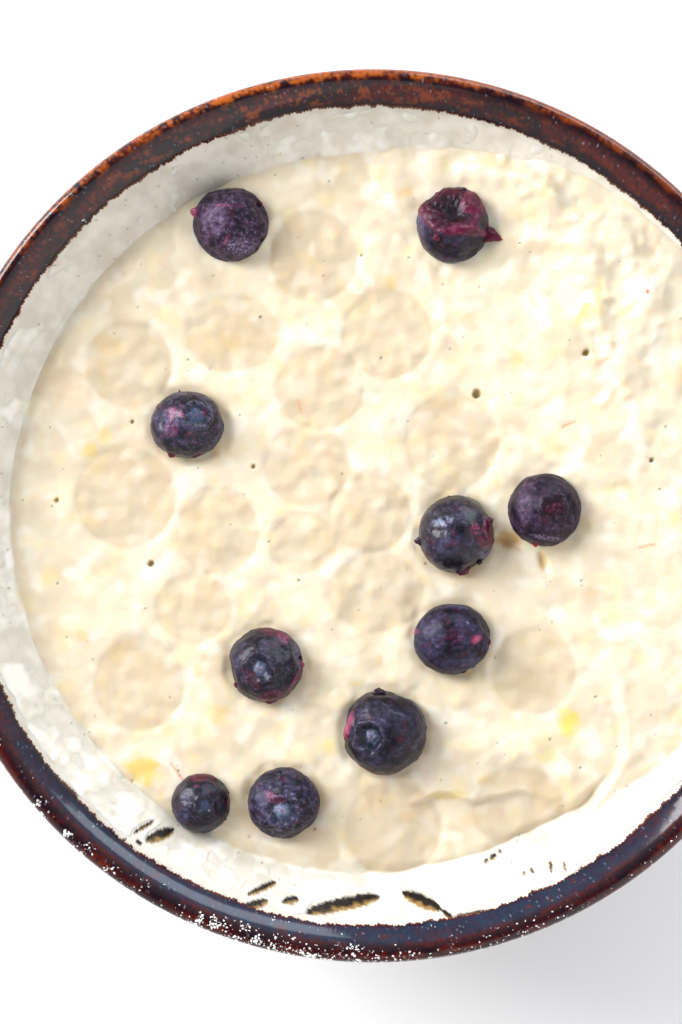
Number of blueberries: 10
